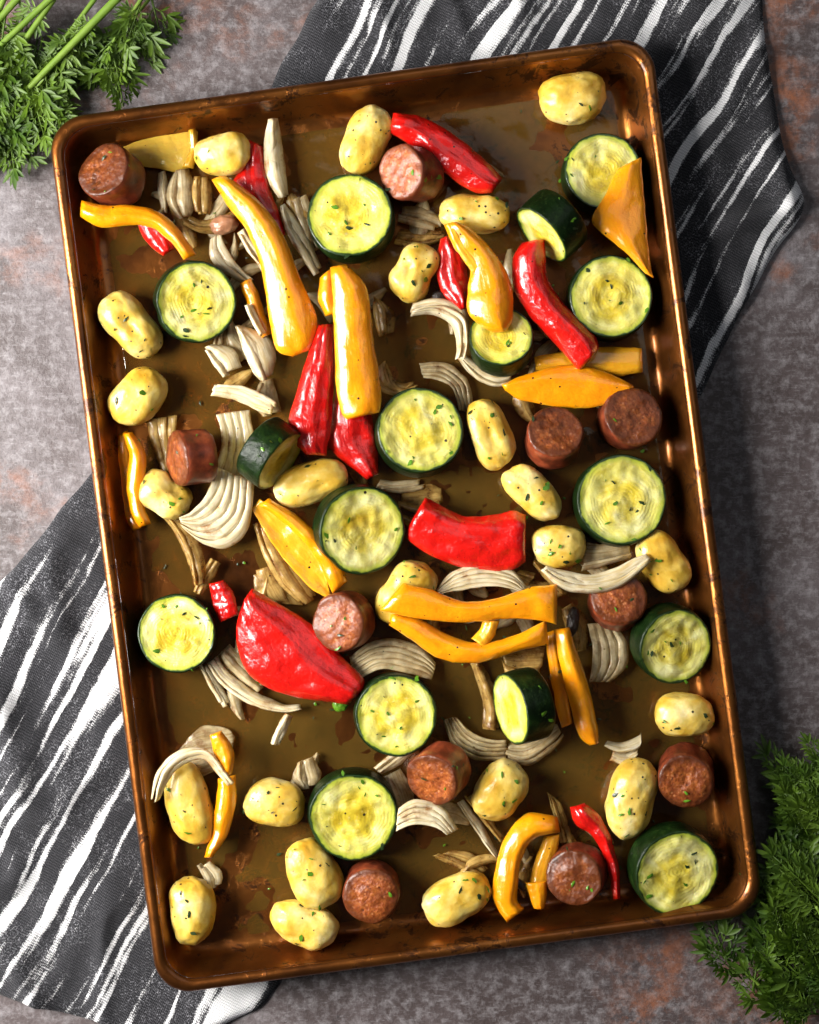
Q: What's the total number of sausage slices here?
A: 11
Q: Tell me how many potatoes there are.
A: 23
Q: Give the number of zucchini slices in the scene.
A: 16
